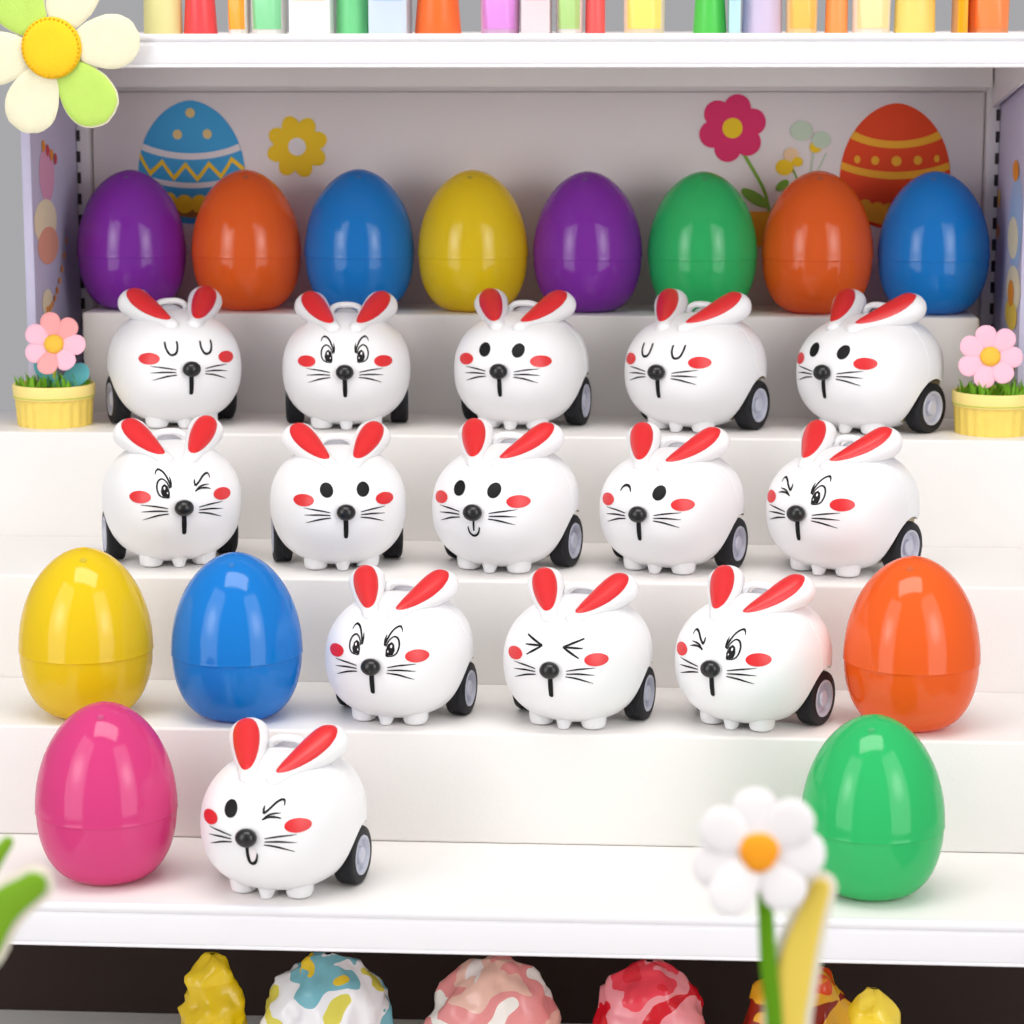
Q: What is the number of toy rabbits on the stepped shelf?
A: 14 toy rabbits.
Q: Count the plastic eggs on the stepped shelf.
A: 13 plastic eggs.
